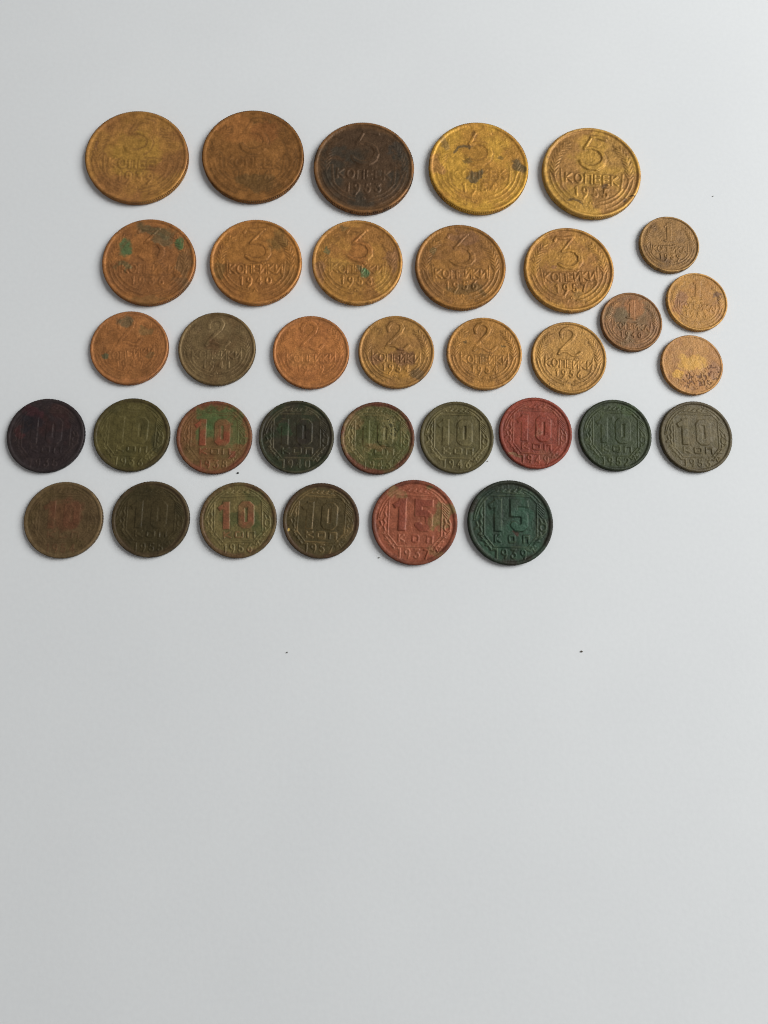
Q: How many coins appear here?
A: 35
